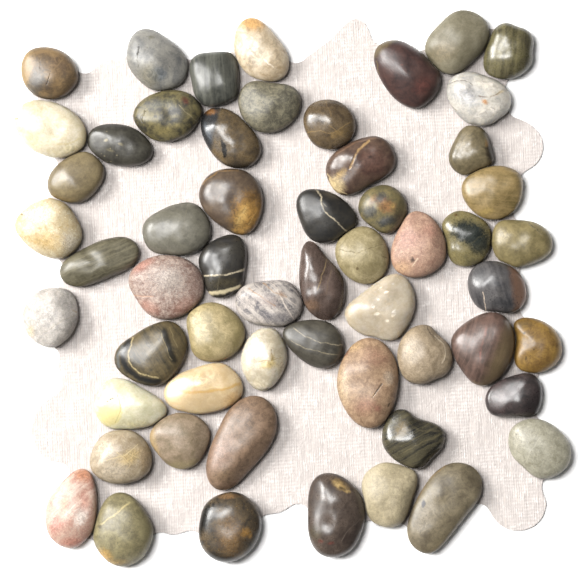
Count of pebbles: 57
